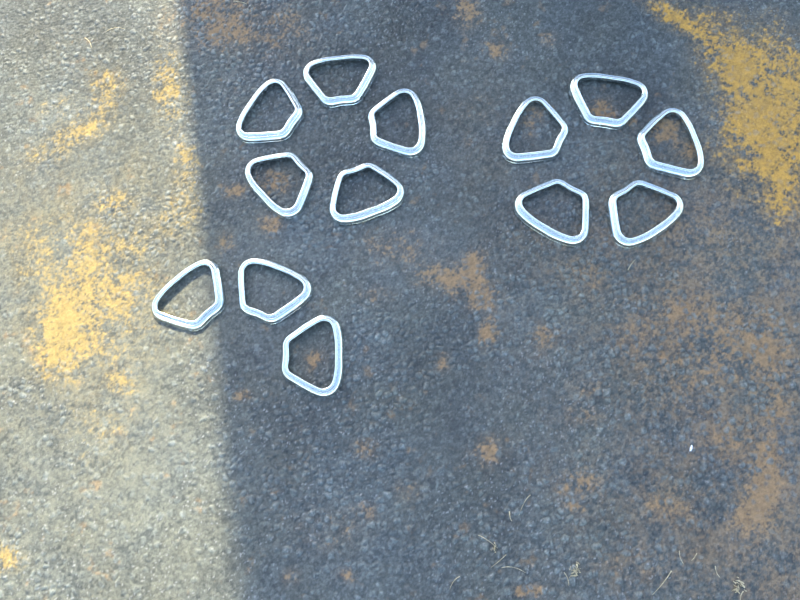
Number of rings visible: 13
